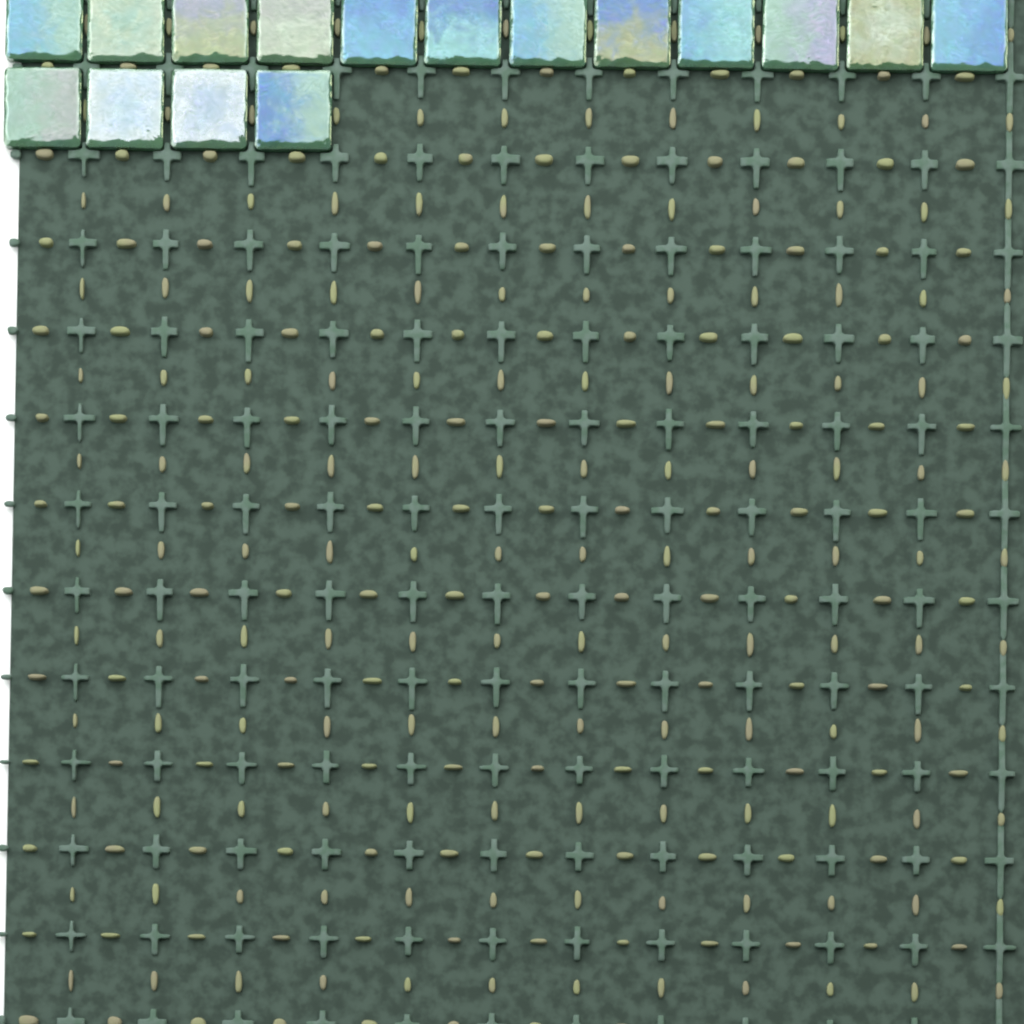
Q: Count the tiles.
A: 16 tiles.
